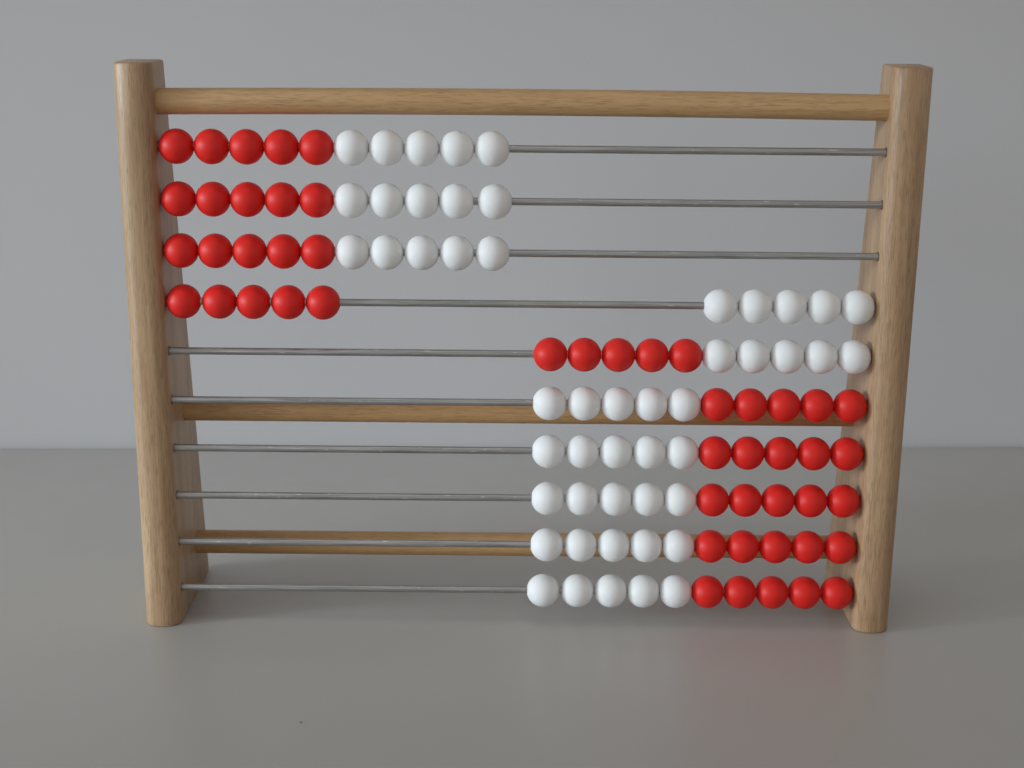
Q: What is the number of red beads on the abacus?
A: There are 50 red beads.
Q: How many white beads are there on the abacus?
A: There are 50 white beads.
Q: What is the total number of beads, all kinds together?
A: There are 100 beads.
